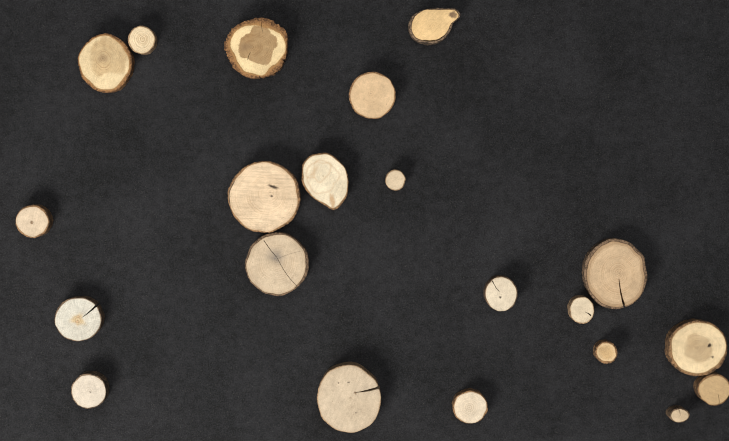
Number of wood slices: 21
